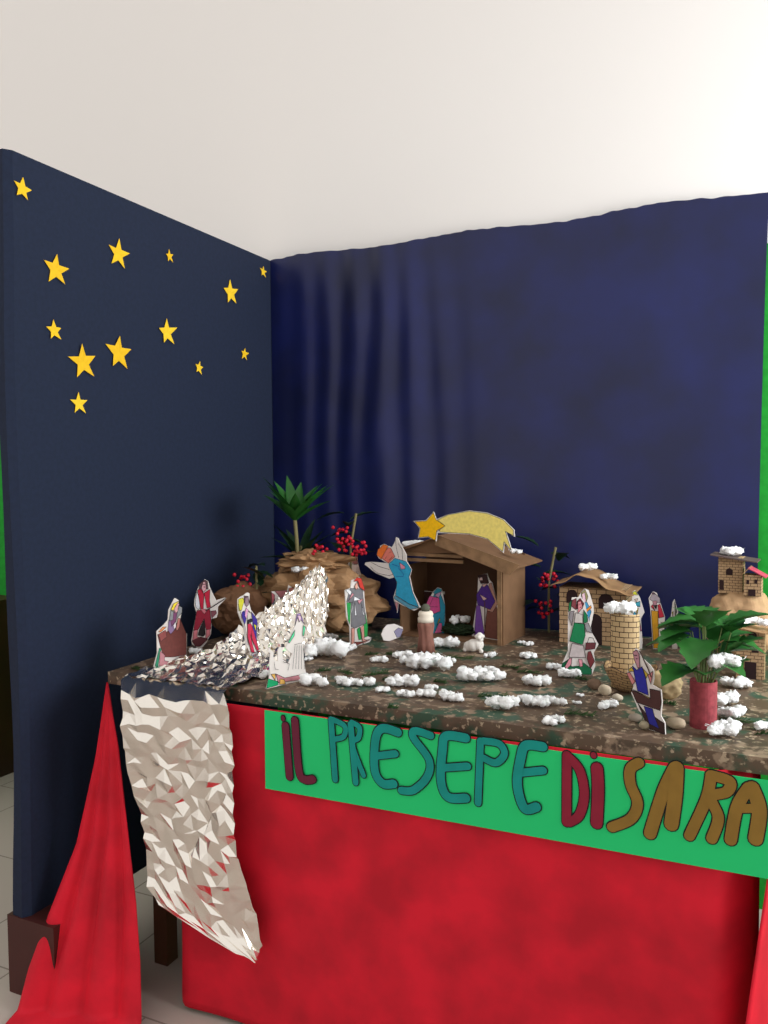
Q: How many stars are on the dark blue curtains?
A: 13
